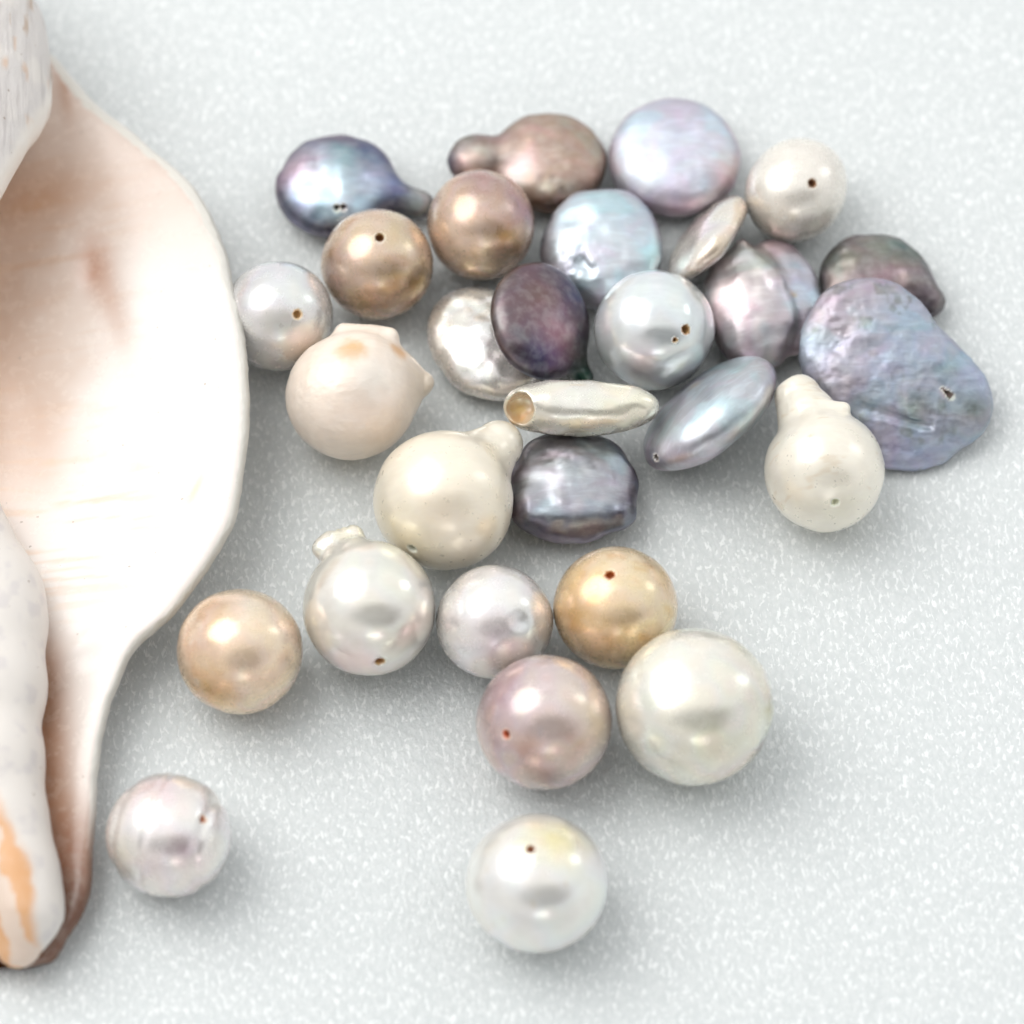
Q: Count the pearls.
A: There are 29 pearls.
